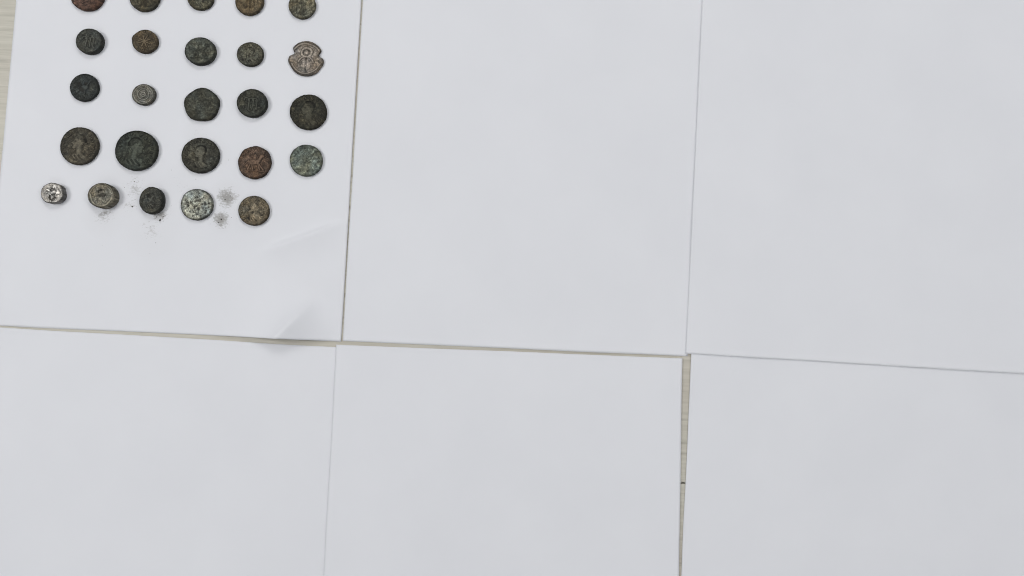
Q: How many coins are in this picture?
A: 25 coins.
